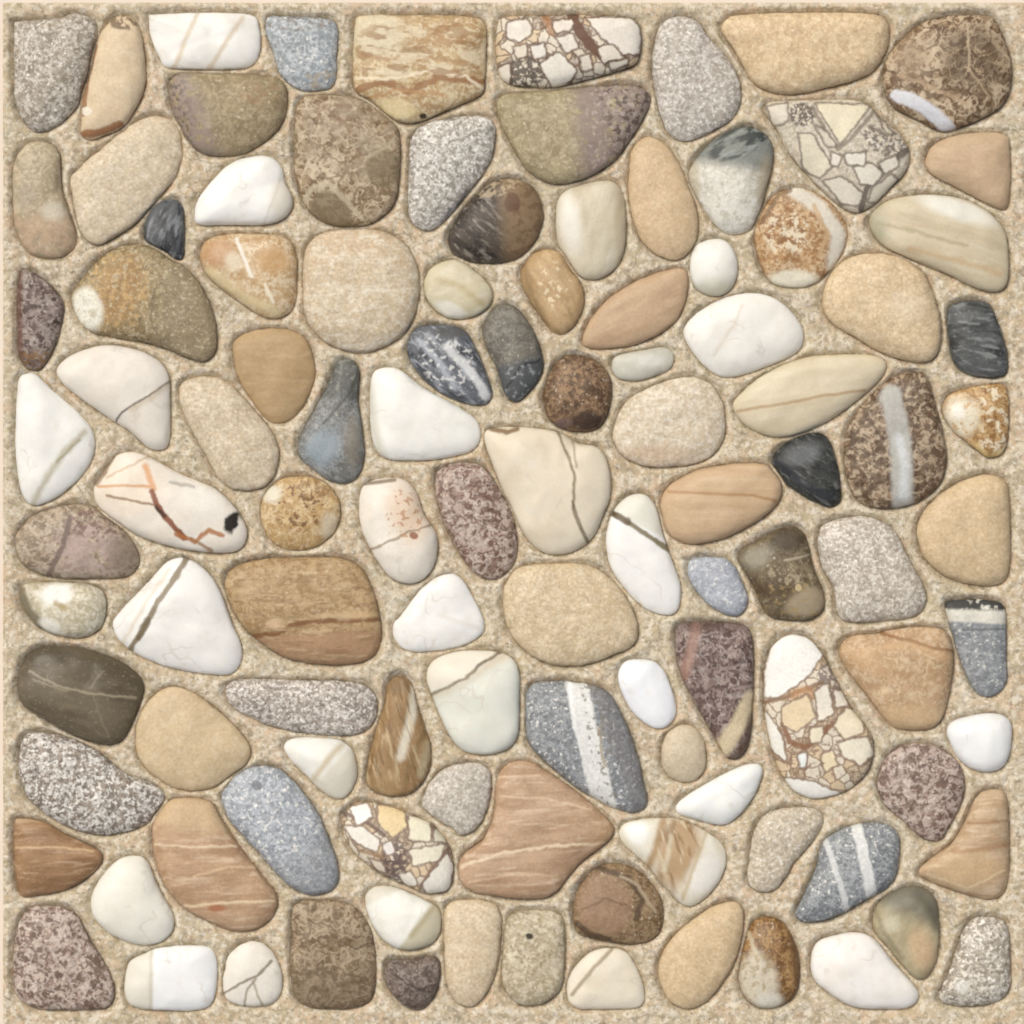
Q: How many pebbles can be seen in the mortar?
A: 111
